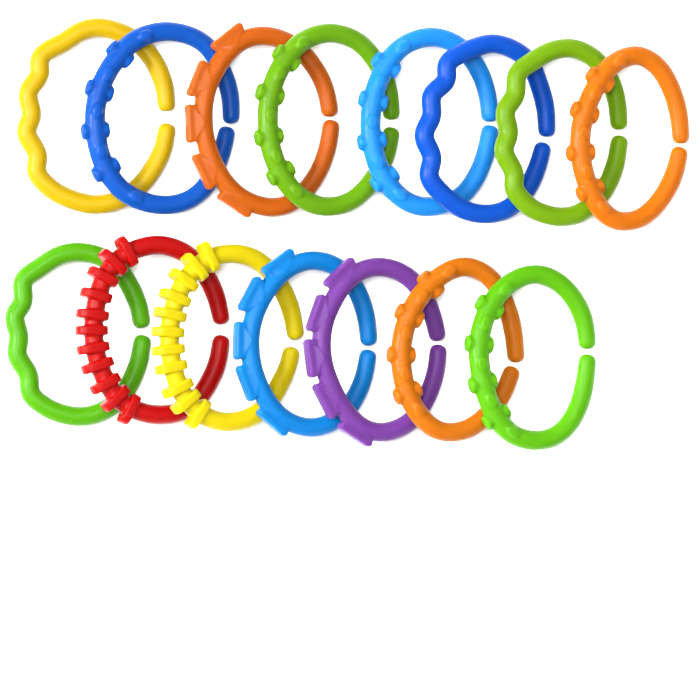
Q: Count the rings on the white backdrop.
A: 15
